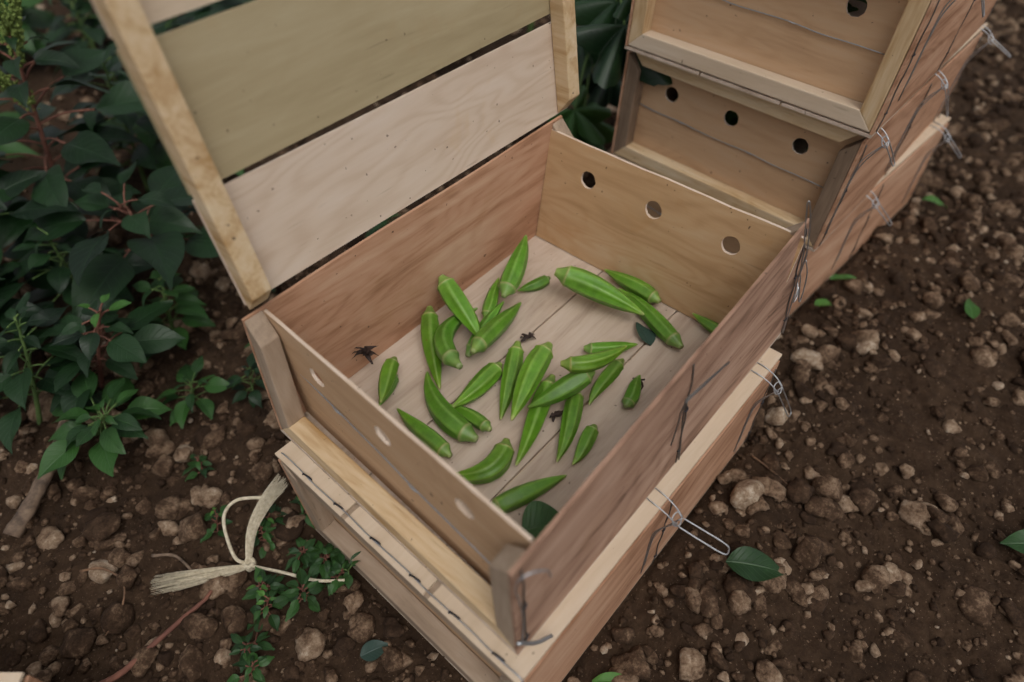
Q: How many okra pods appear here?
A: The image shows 30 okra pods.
